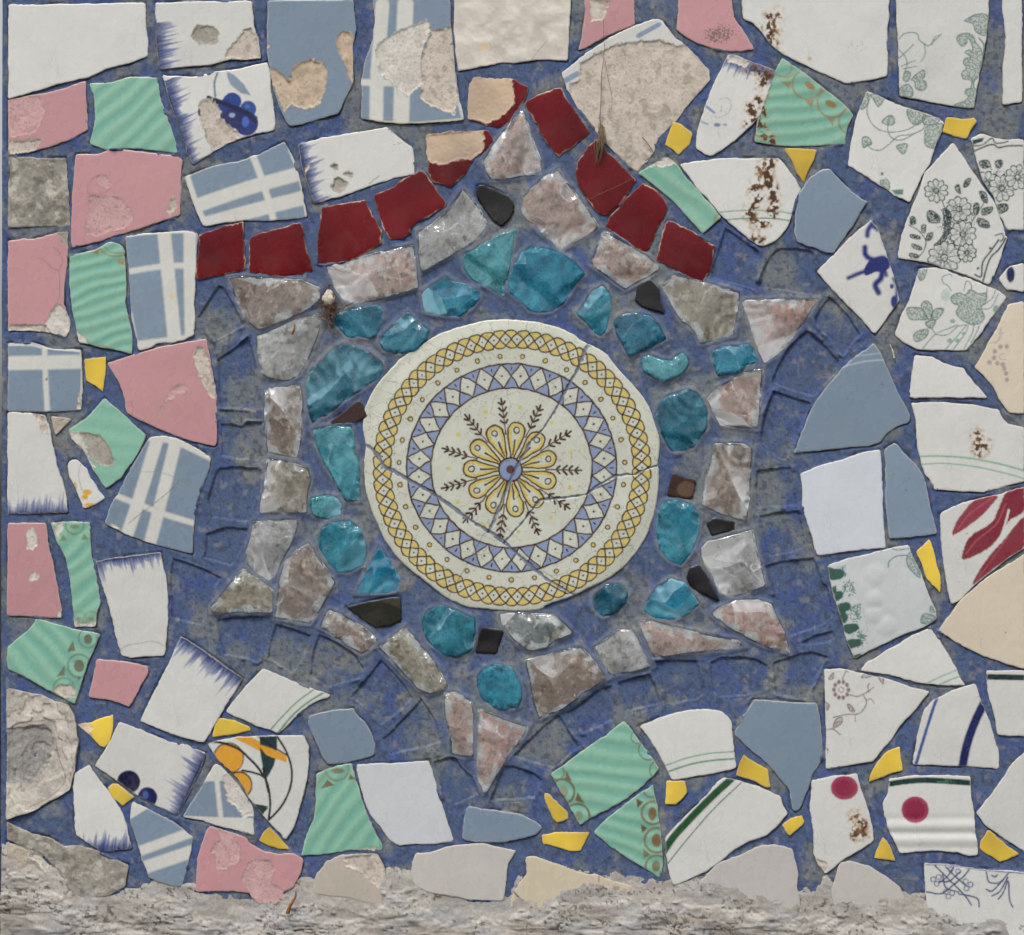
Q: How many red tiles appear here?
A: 10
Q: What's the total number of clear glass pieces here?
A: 26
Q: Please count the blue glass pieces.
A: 20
